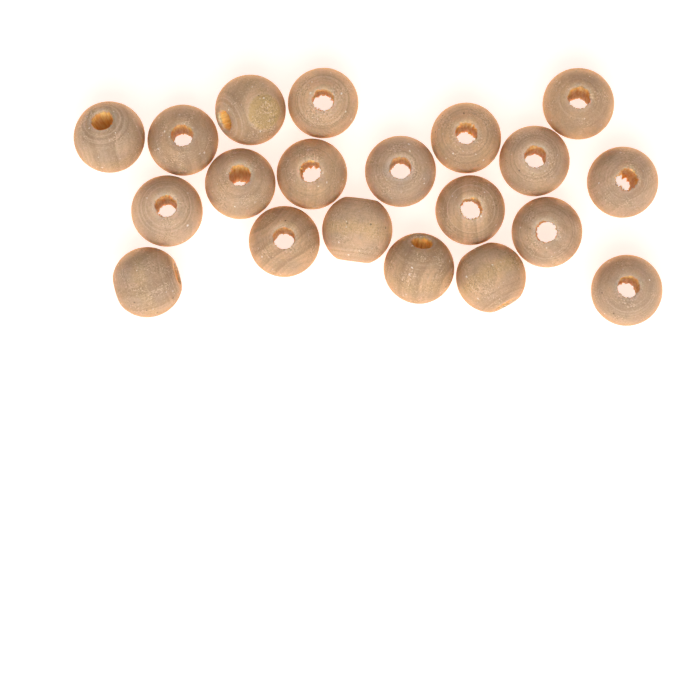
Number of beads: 20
